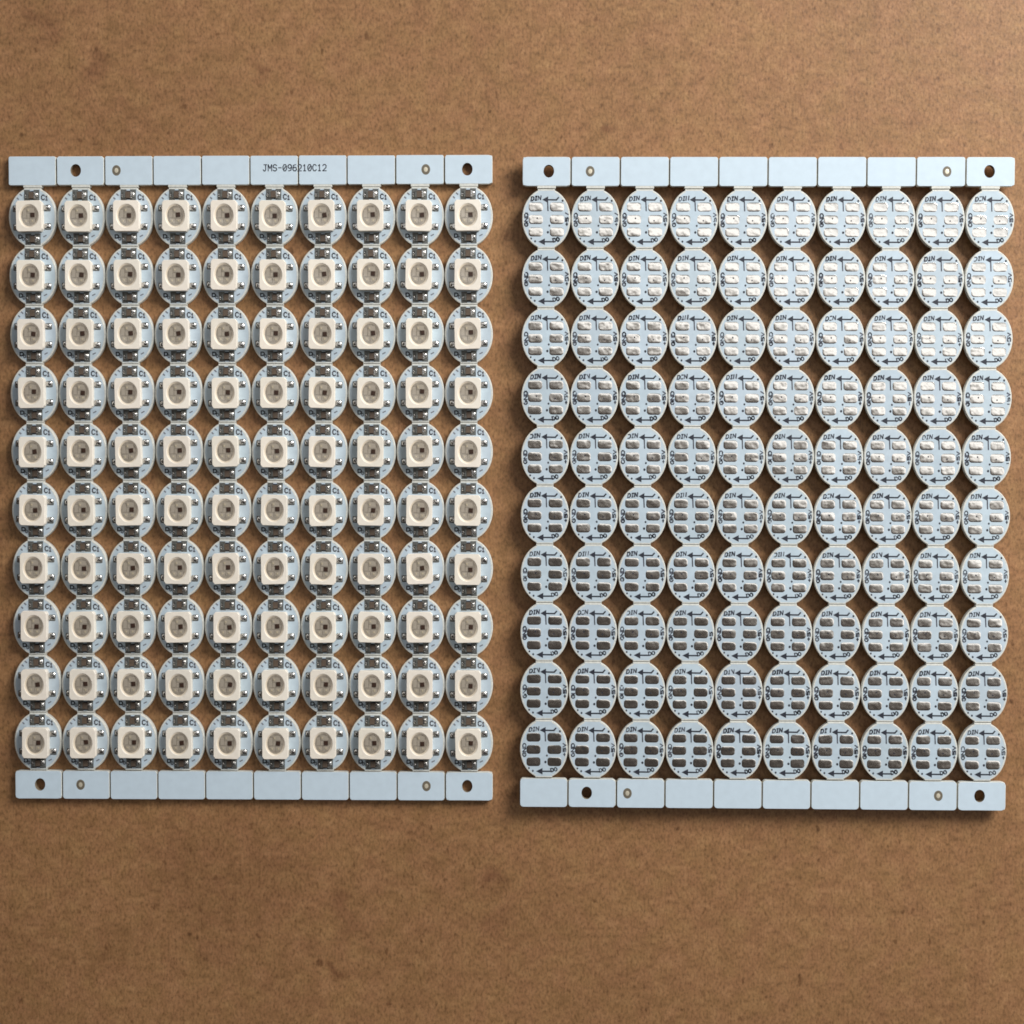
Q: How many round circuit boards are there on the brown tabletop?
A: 200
